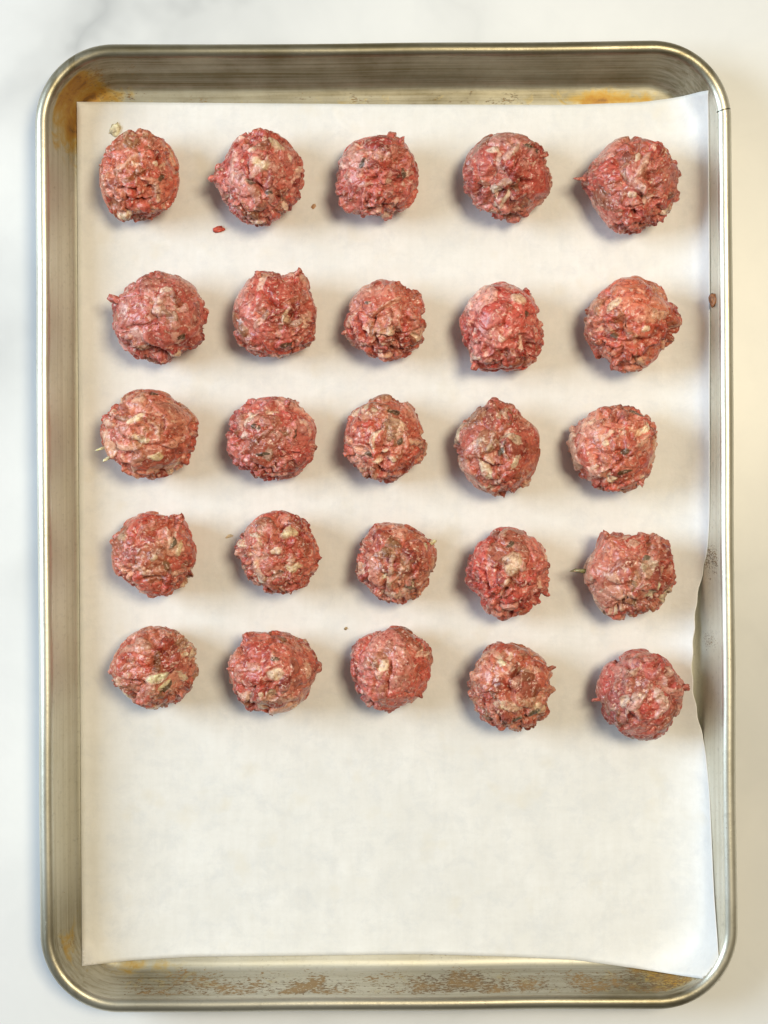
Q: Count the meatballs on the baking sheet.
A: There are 25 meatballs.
